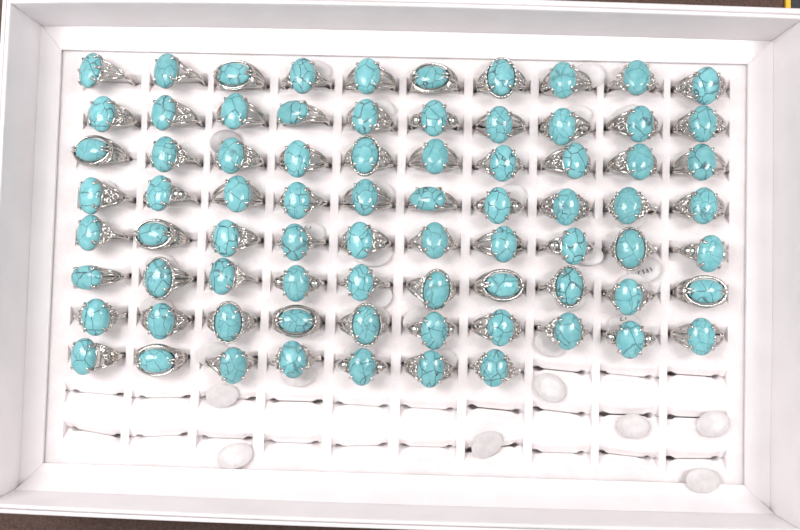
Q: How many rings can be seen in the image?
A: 77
